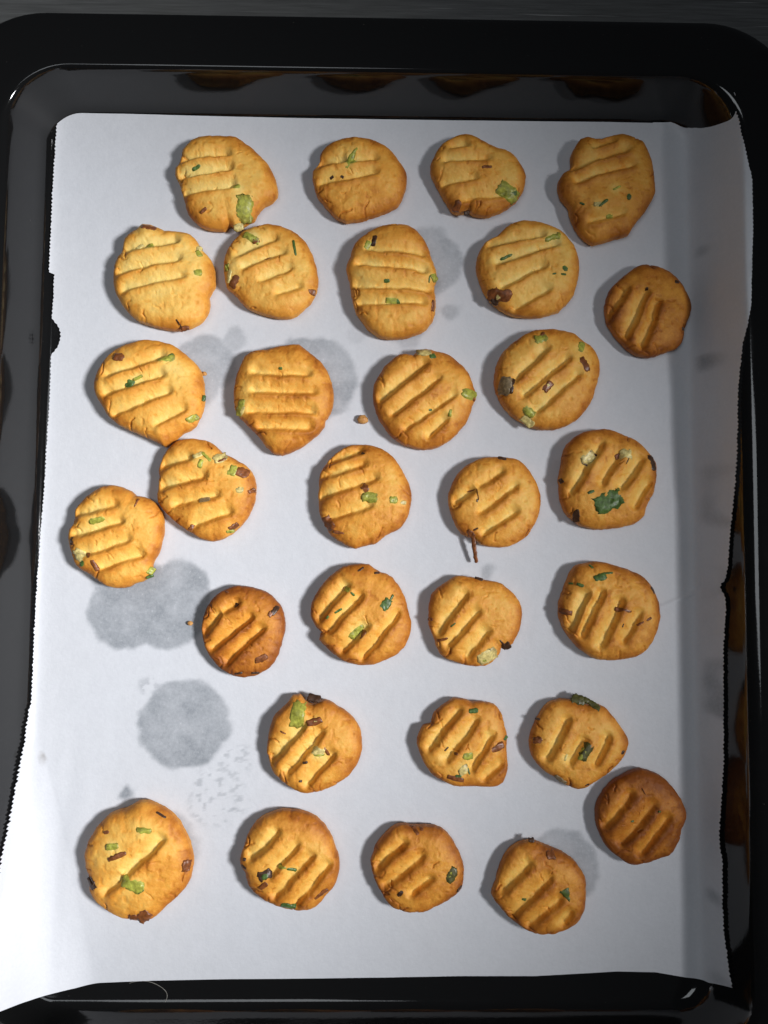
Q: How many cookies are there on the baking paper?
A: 30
